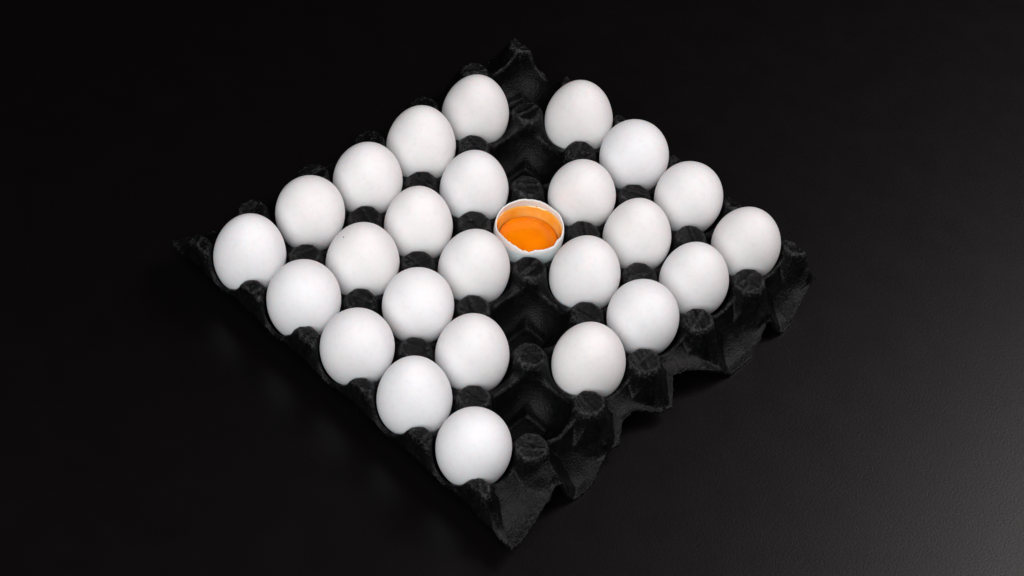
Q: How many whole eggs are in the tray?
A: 25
